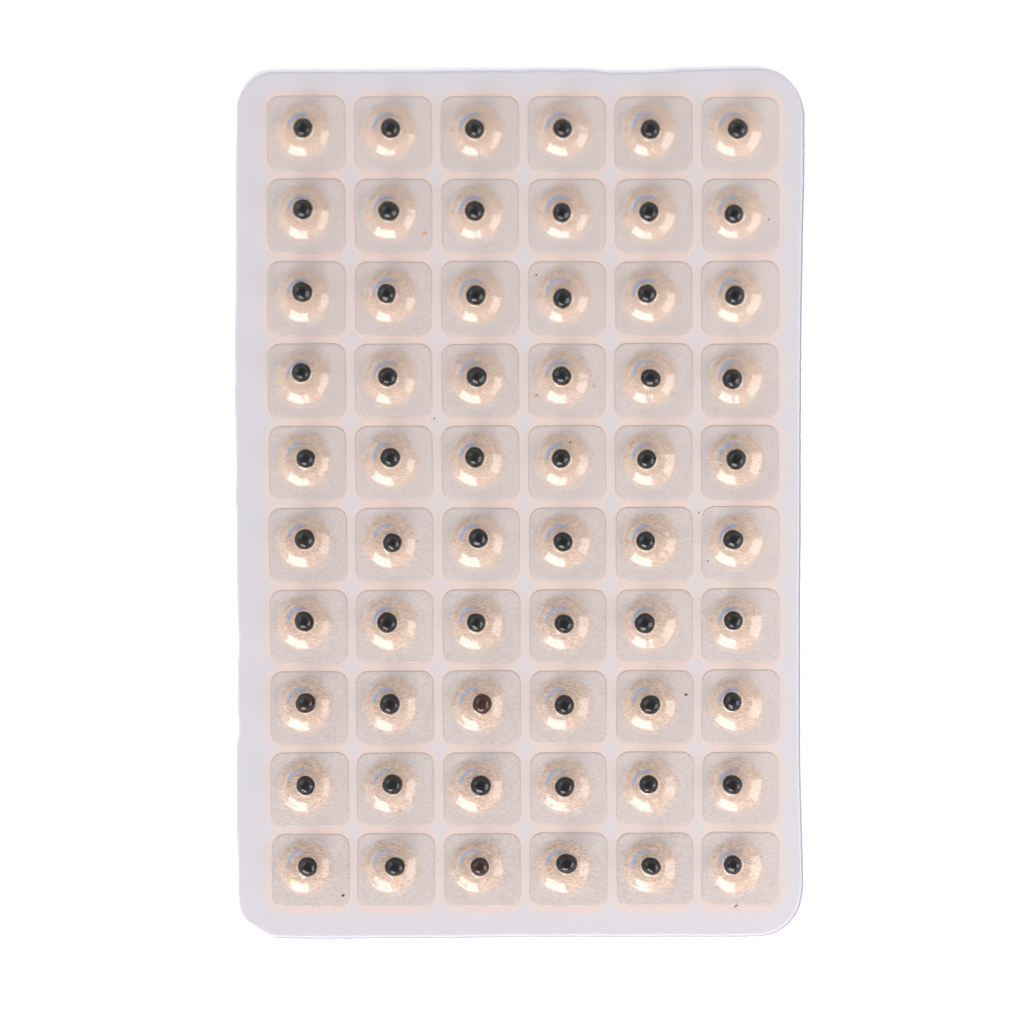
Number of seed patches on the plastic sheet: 60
